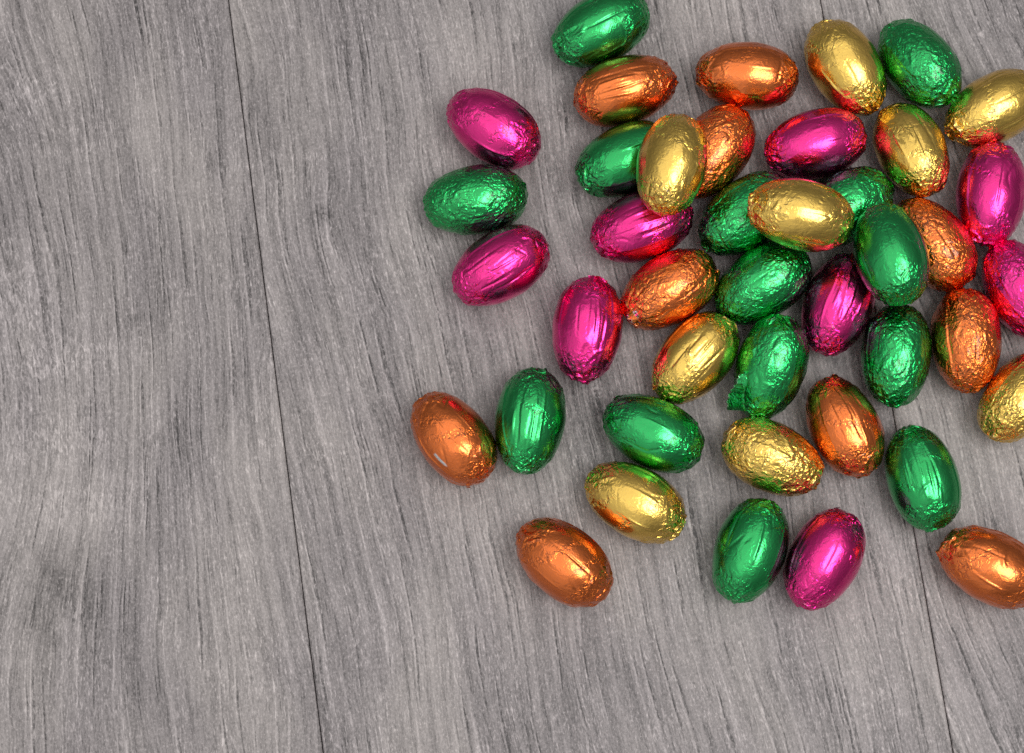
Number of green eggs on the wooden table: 14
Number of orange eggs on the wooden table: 10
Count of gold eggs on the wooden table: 9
